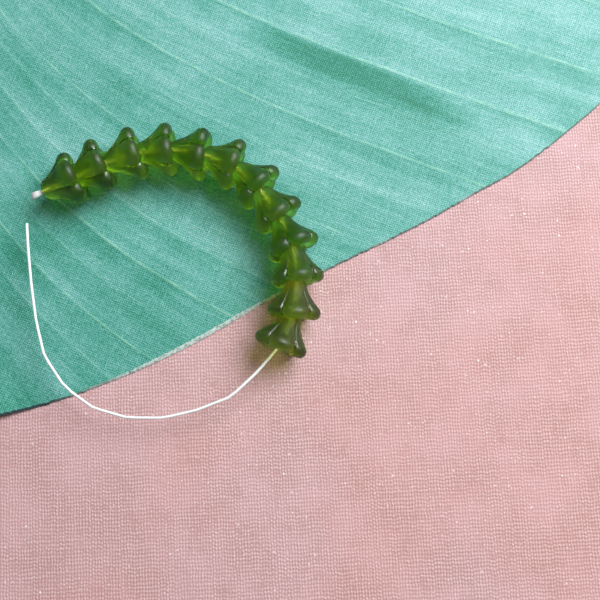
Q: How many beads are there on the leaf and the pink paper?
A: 12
